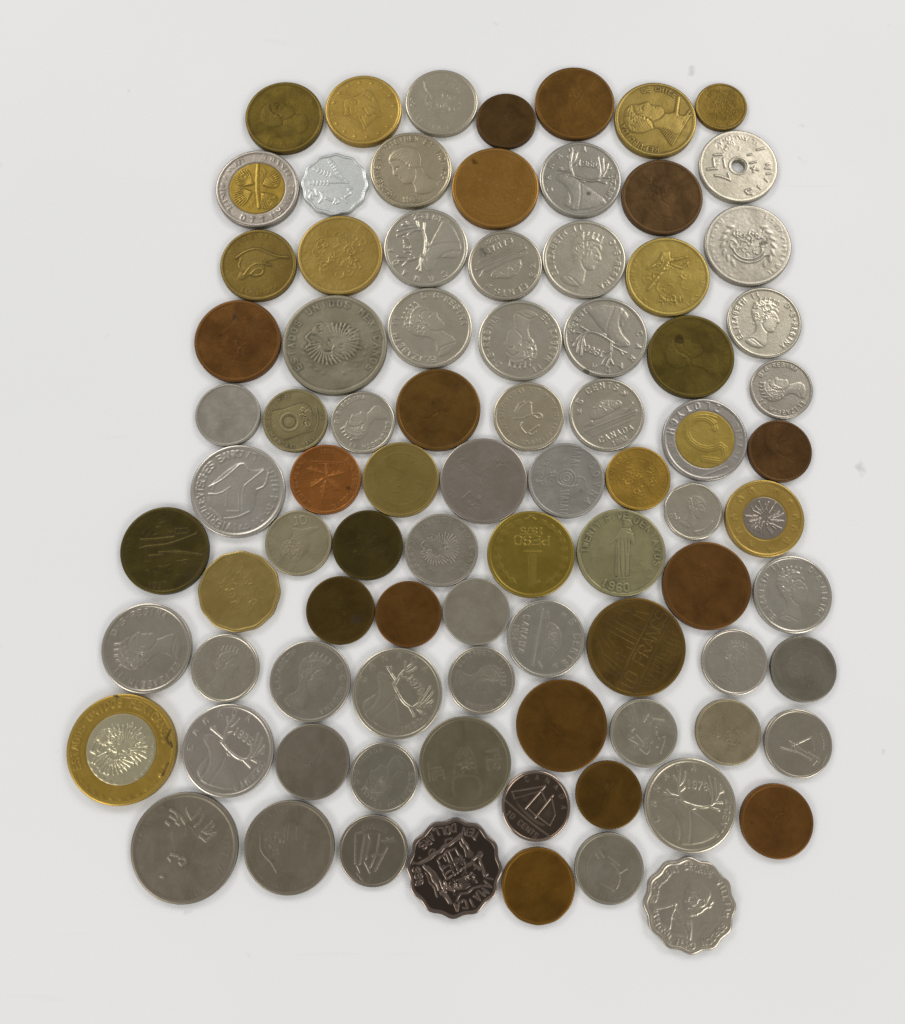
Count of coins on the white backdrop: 86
